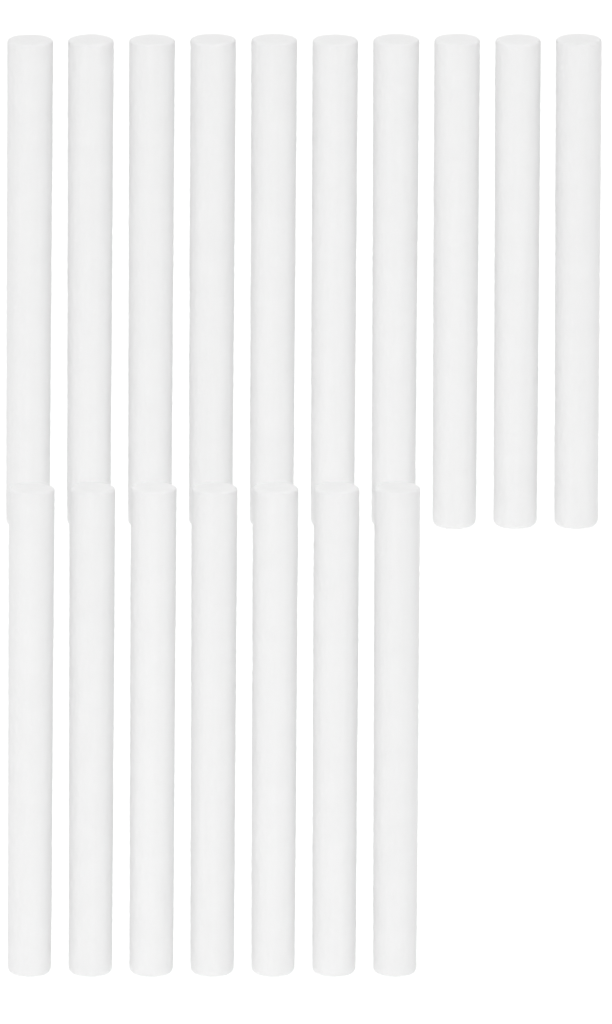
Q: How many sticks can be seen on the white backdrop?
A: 17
